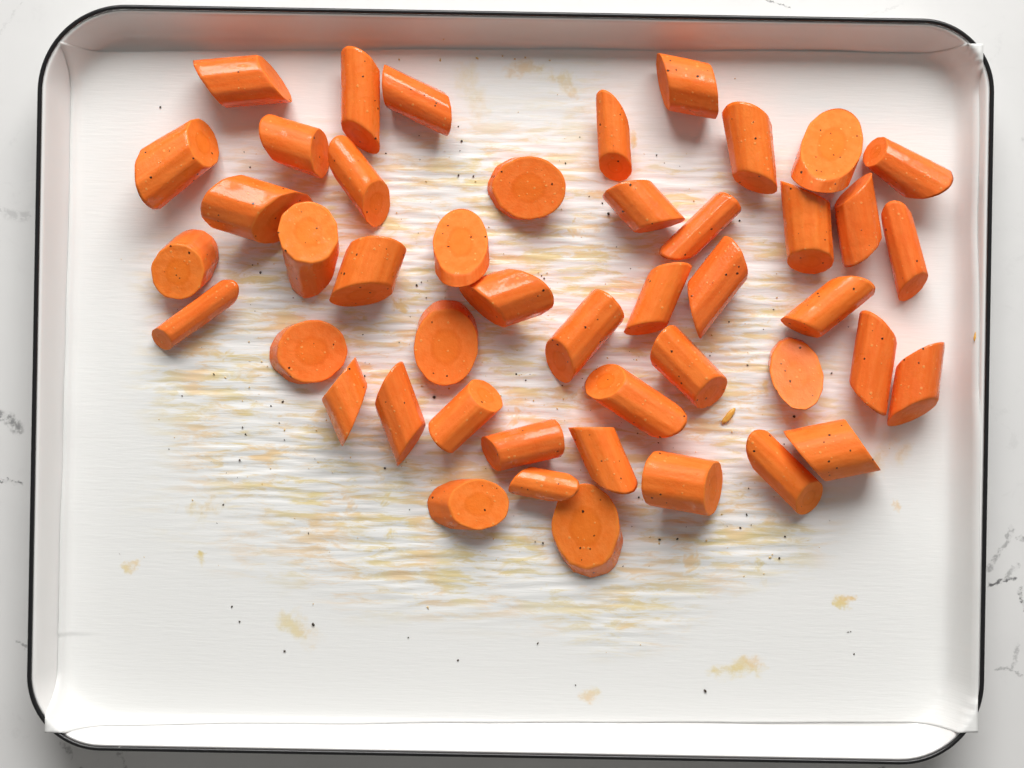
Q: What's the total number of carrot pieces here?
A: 46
